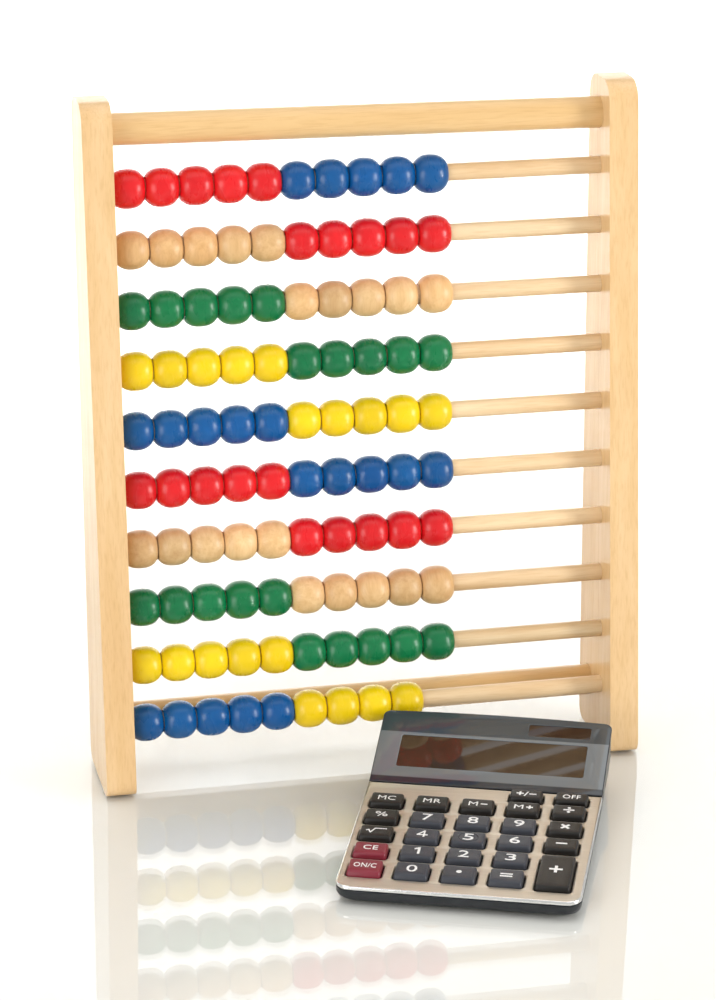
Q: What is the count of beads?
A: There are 99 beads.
